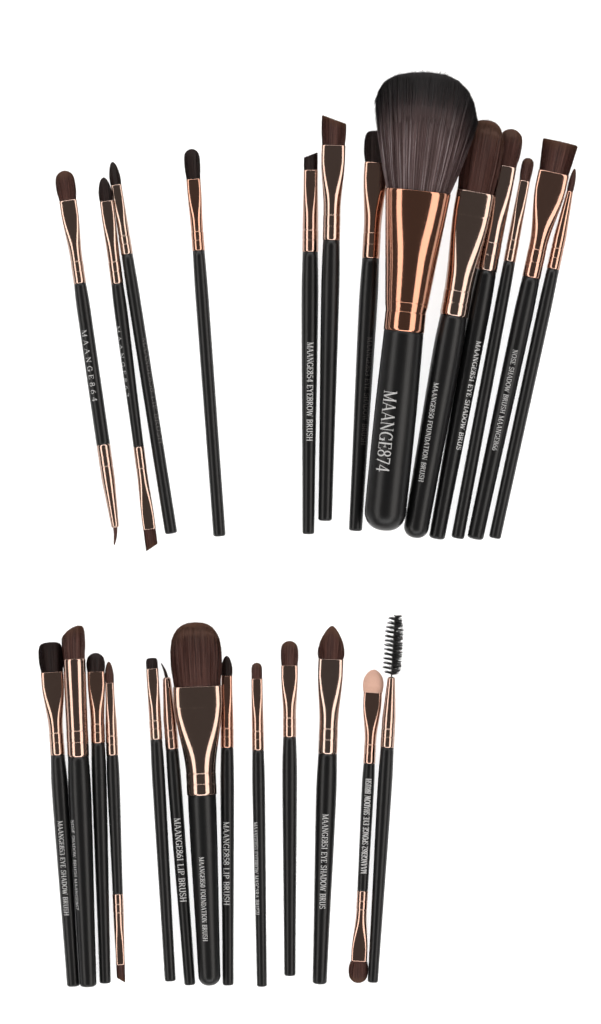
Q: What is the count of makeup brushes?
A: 26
